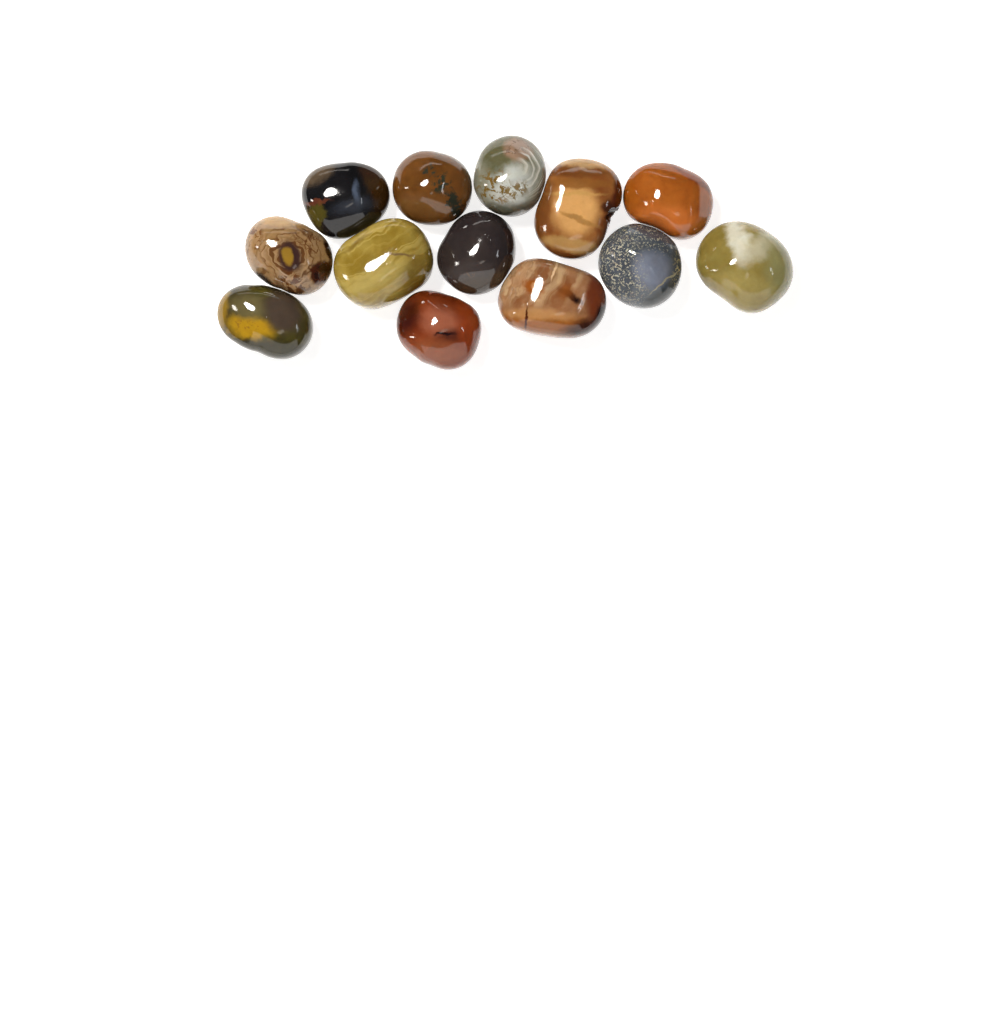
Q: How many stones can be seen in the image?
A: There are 13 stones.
